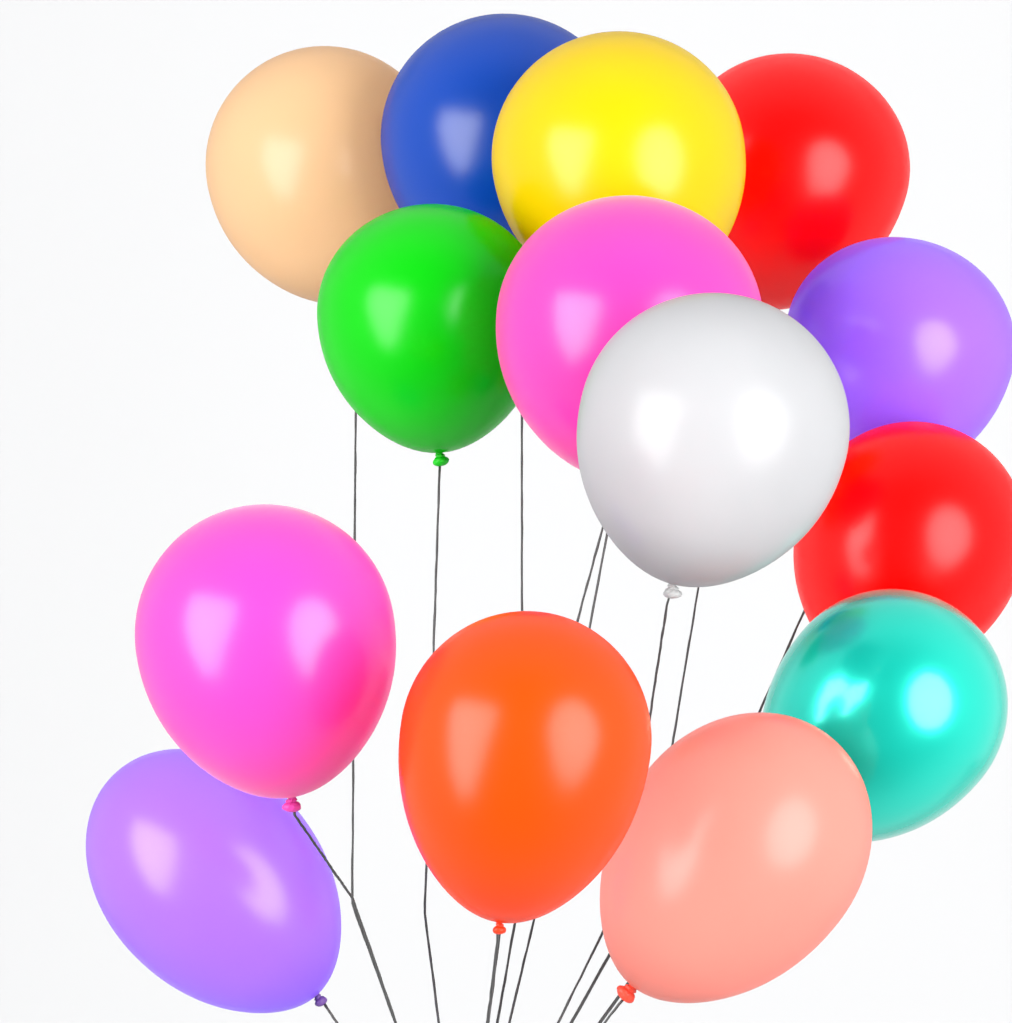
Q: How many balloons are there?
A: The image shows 14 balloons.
